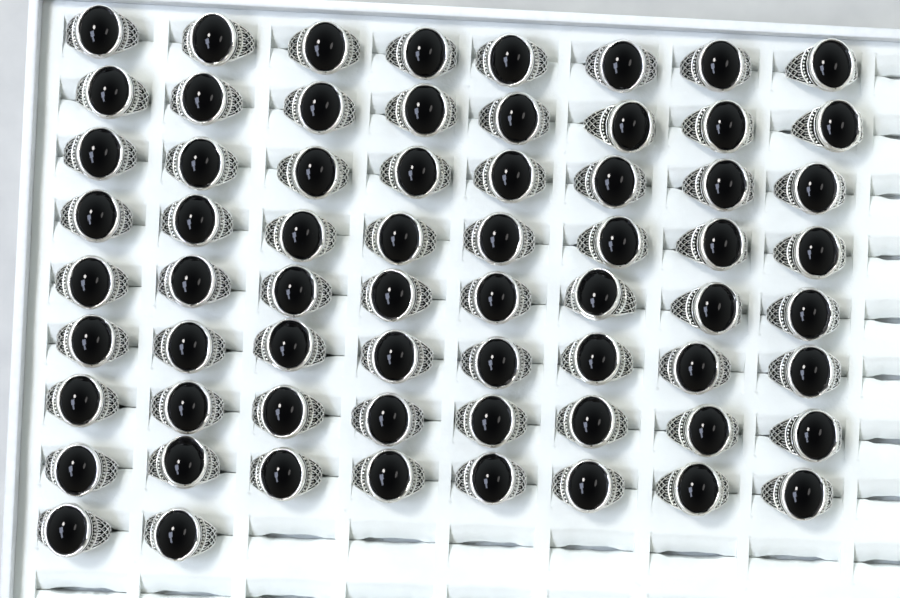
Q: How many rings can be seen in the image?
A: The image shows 66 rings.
